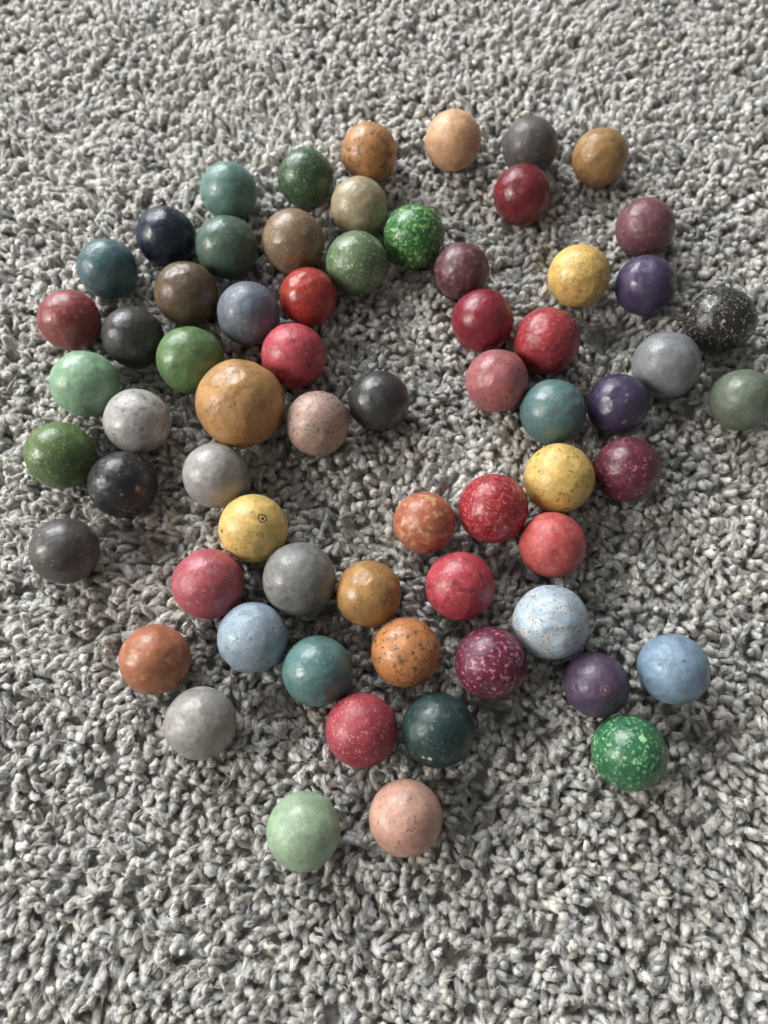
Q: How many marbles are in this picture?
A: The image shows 66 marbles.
